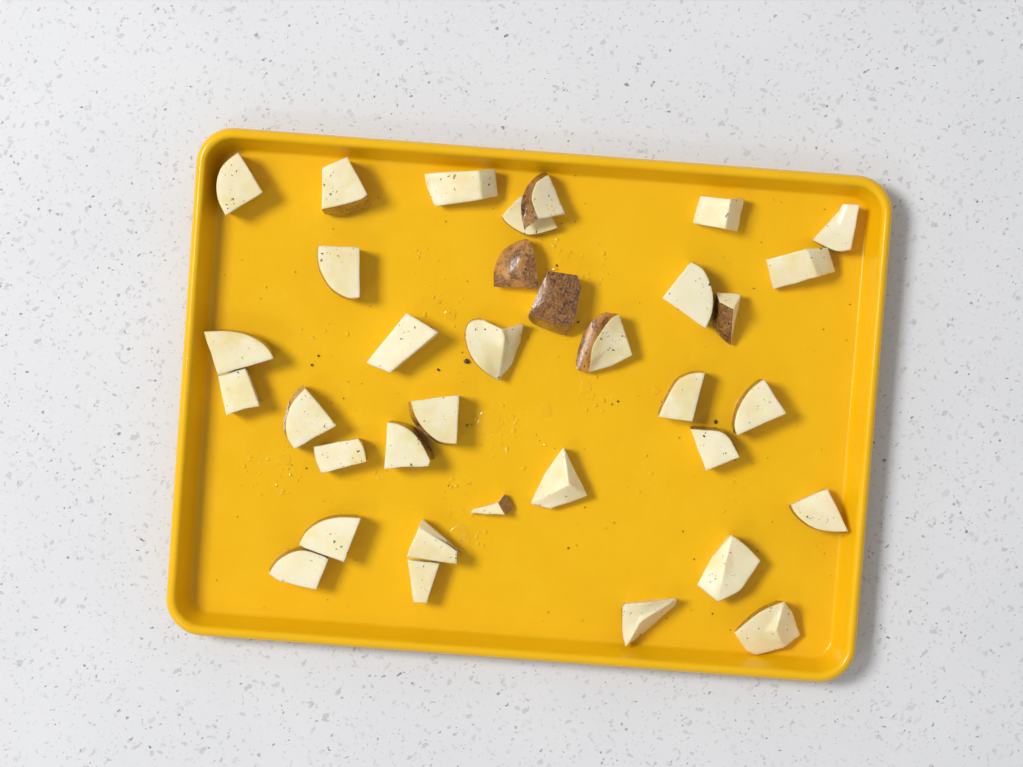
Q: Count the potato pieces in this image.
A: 35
